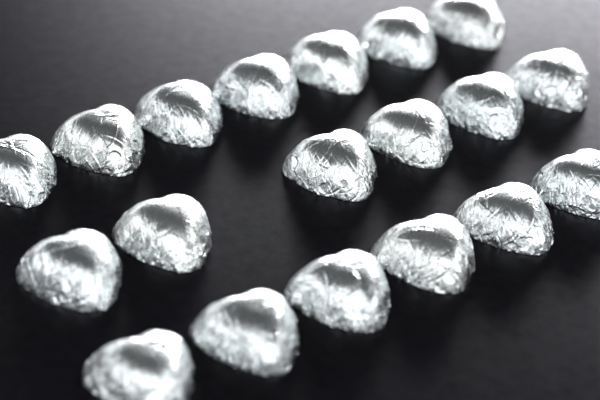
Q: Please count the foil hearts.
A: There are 19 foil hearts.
